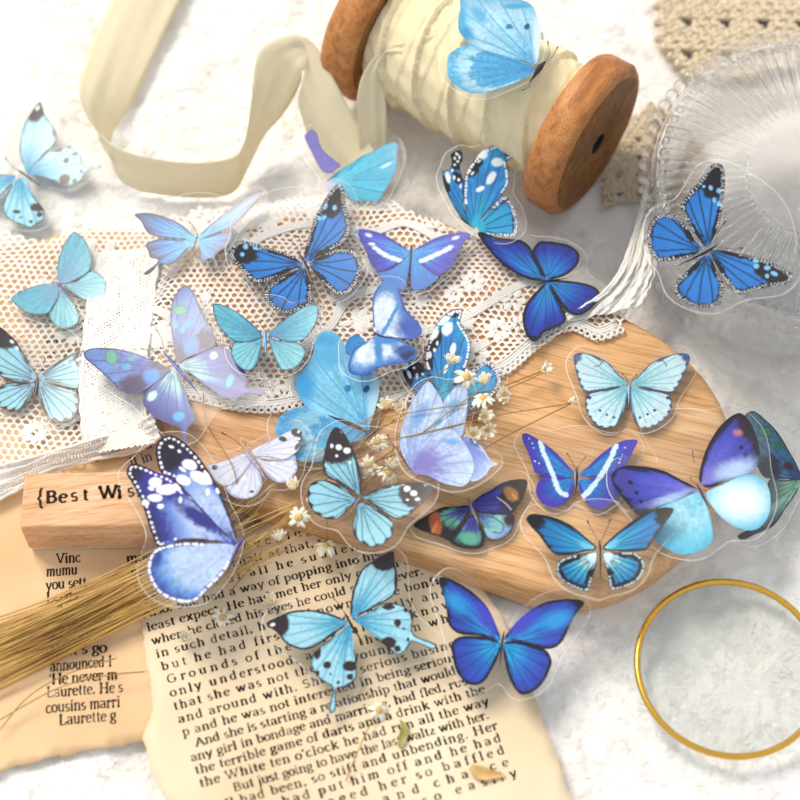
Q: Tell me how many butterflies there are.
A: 28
